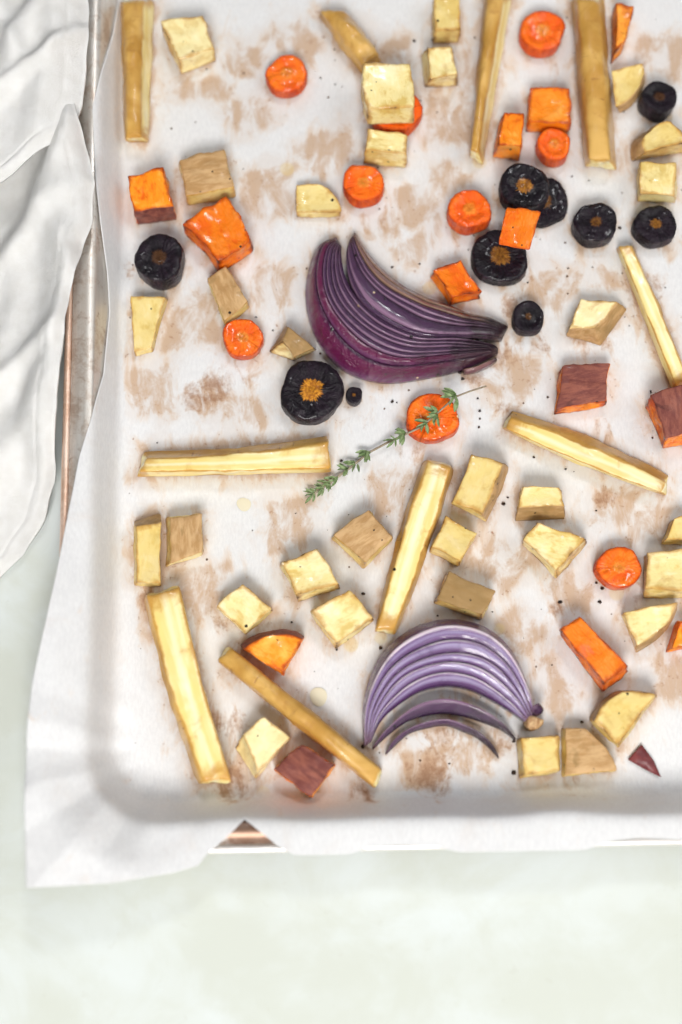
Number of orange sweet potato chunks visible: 13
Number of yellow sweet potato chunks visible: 32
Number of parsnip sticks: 10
